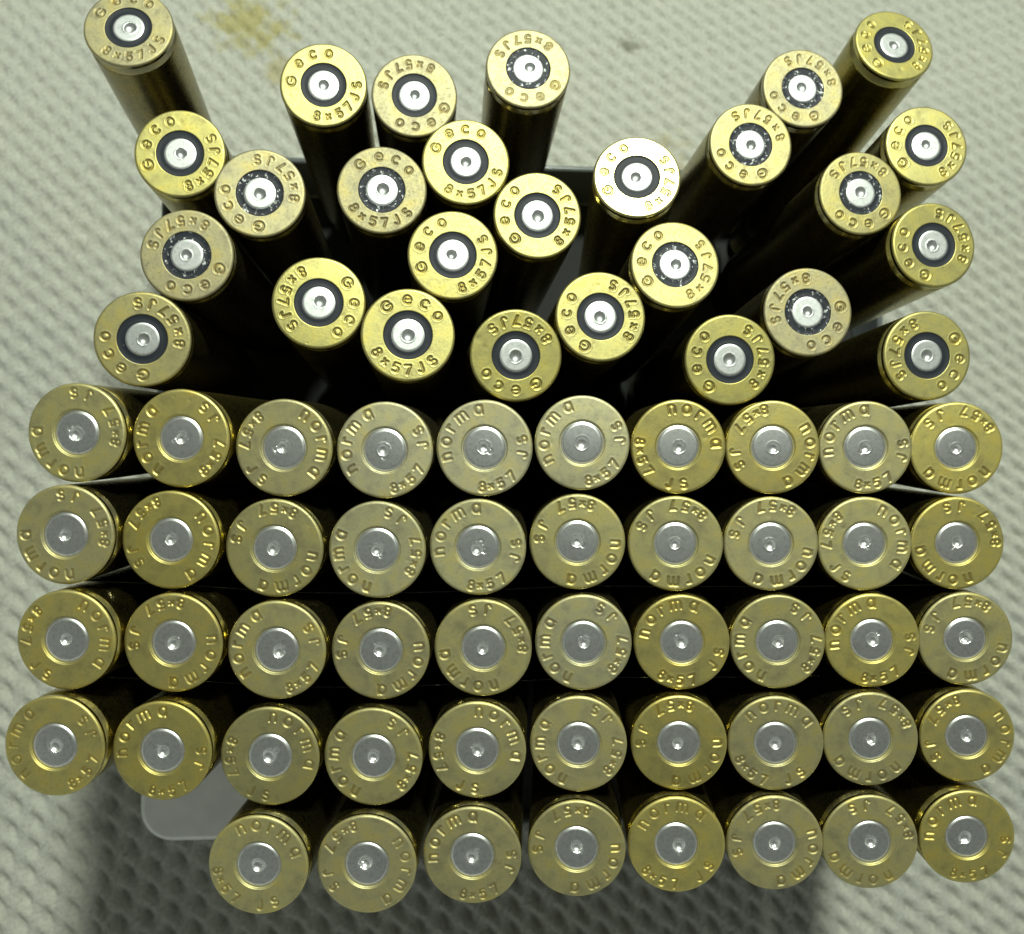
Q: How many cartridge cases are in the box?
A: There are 75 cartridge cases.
